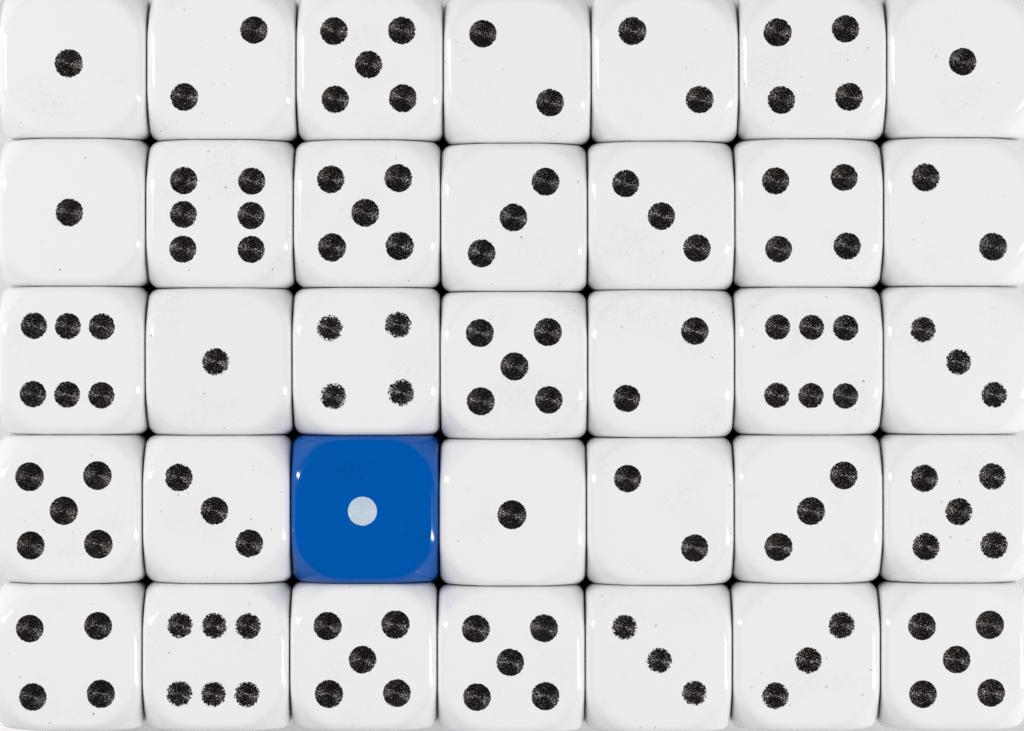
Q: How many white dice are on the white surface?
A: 34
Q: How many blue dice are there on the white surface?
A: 1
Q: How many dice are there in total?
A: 35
